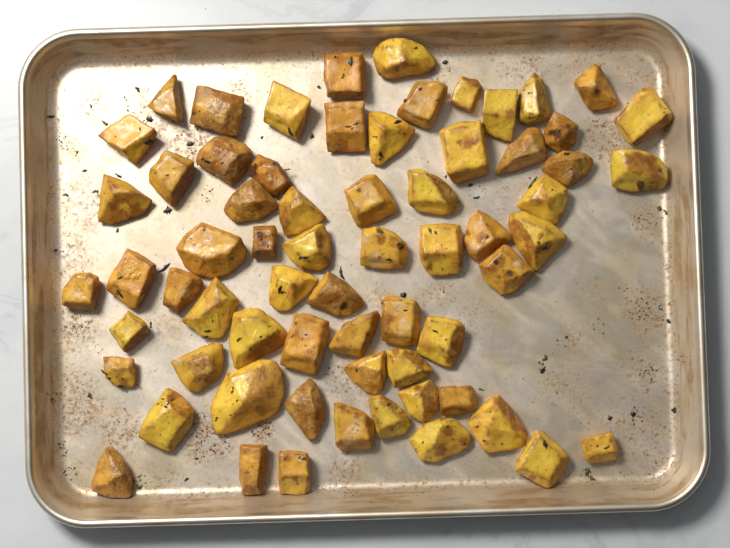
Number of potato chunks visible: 66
